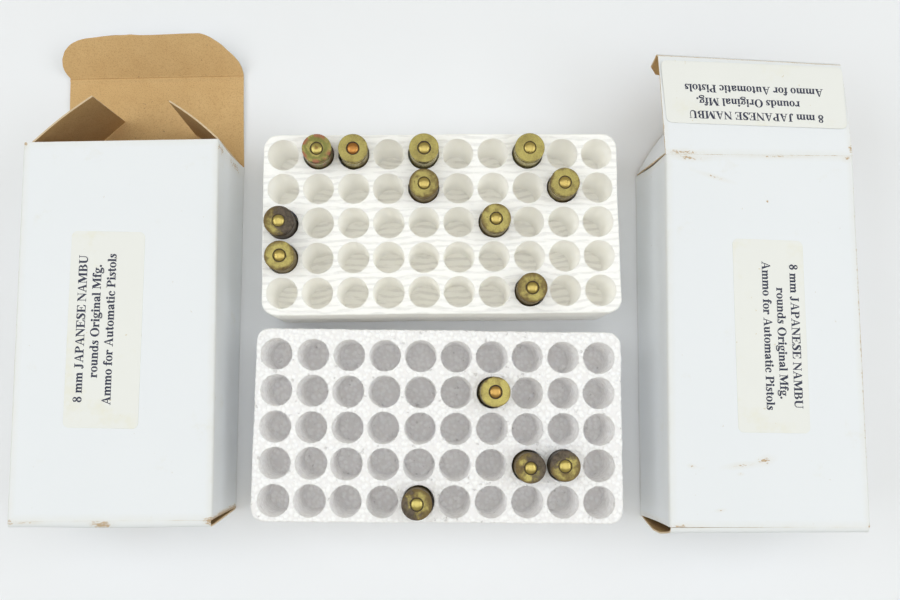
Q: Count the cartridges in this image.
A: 14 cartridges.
